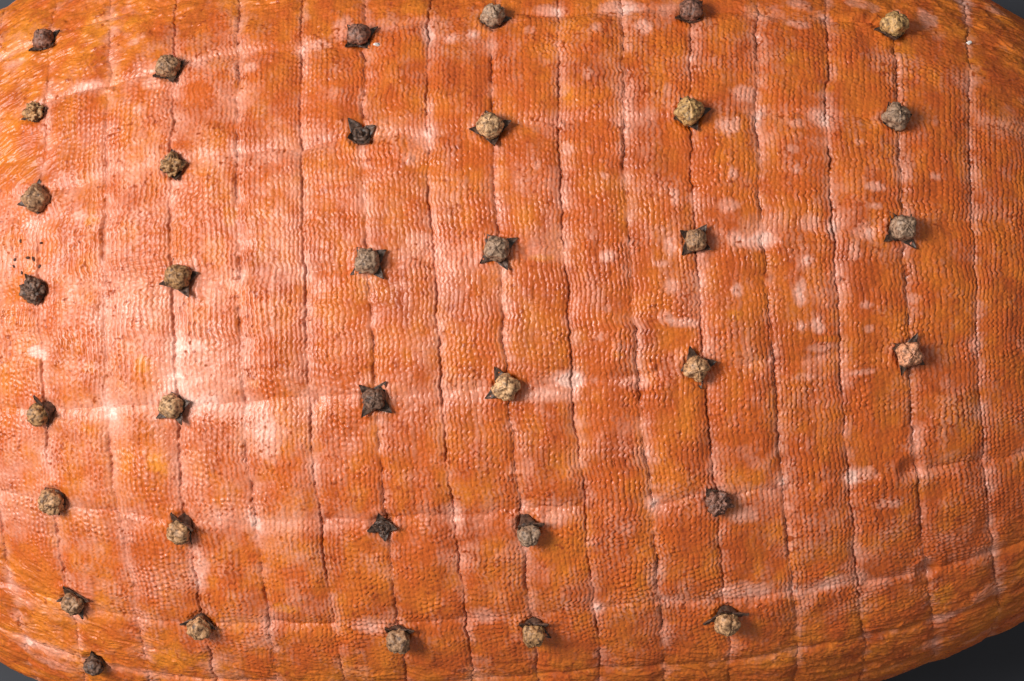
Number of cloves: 36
